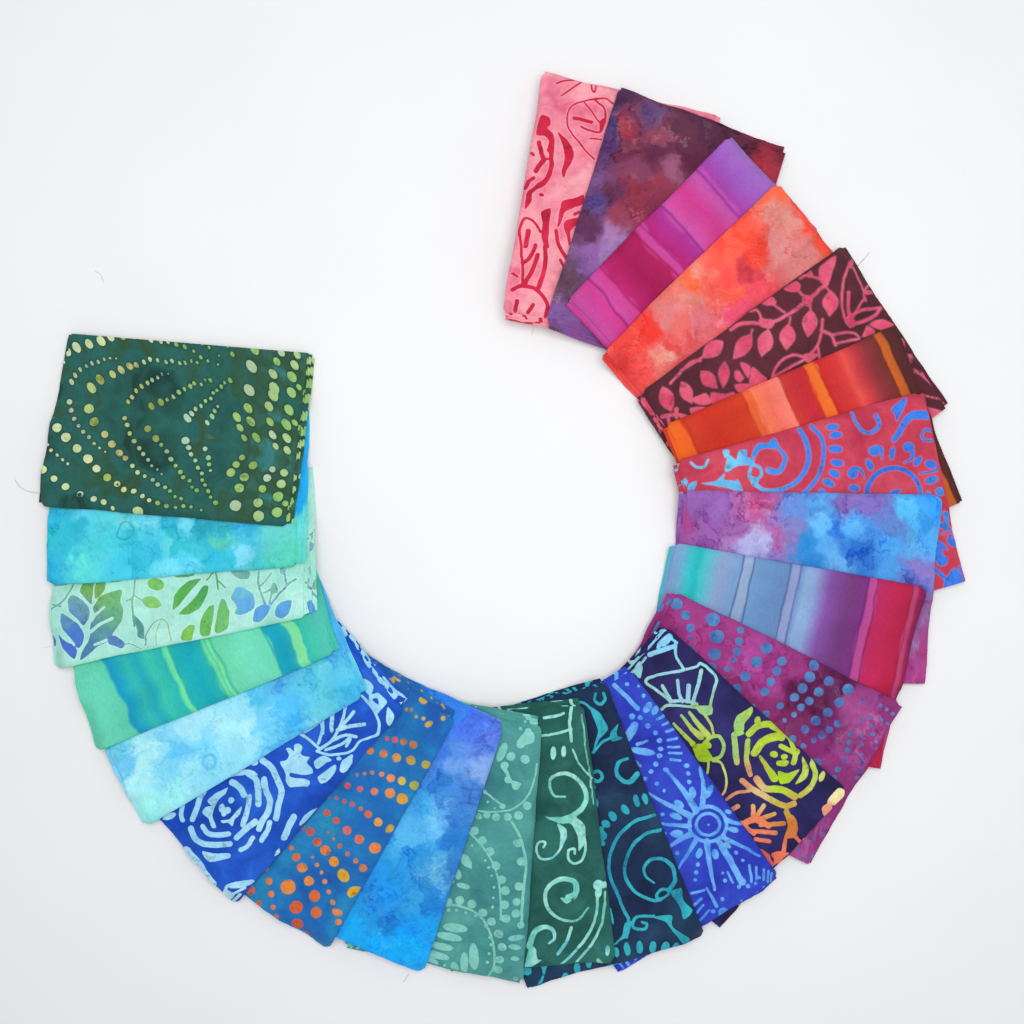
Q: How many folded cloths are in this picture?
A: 23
